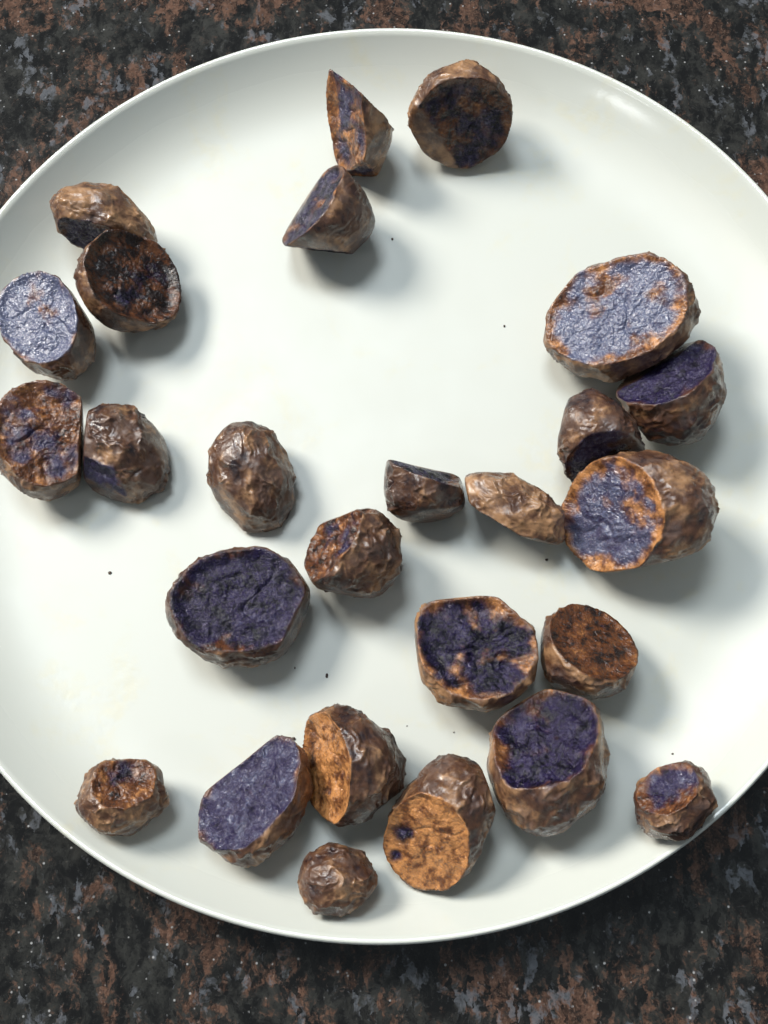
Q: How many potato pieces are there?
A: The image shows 26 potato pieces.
